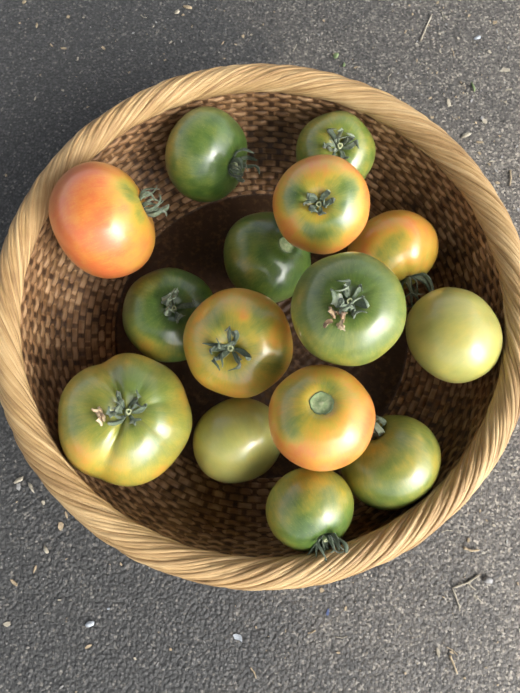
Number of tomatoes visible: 15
